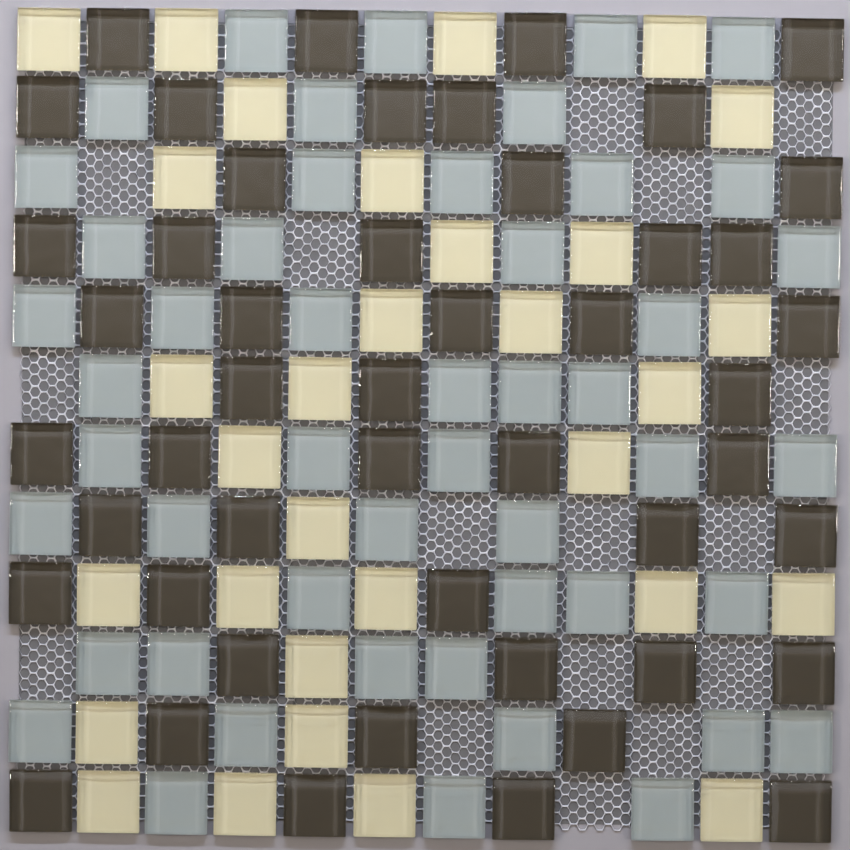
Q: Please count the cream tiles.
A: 31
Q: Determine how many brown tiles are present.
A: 48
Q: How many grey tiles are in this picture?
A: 49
